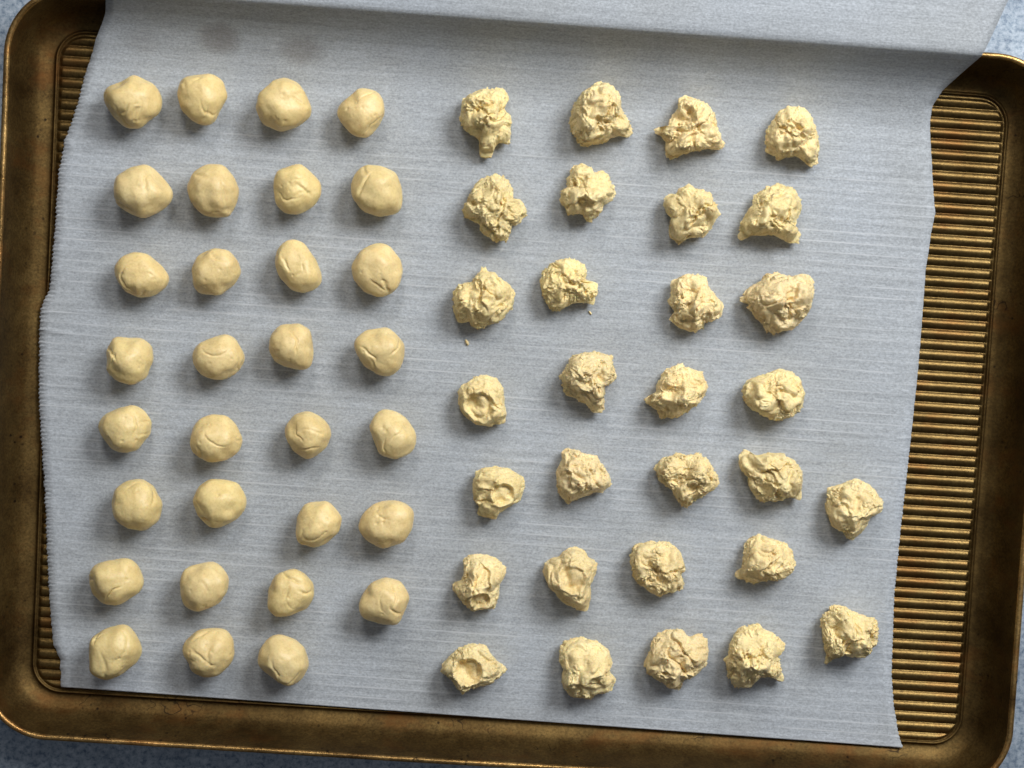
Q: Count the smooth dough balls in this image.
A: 31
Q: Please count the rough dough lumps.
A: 30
